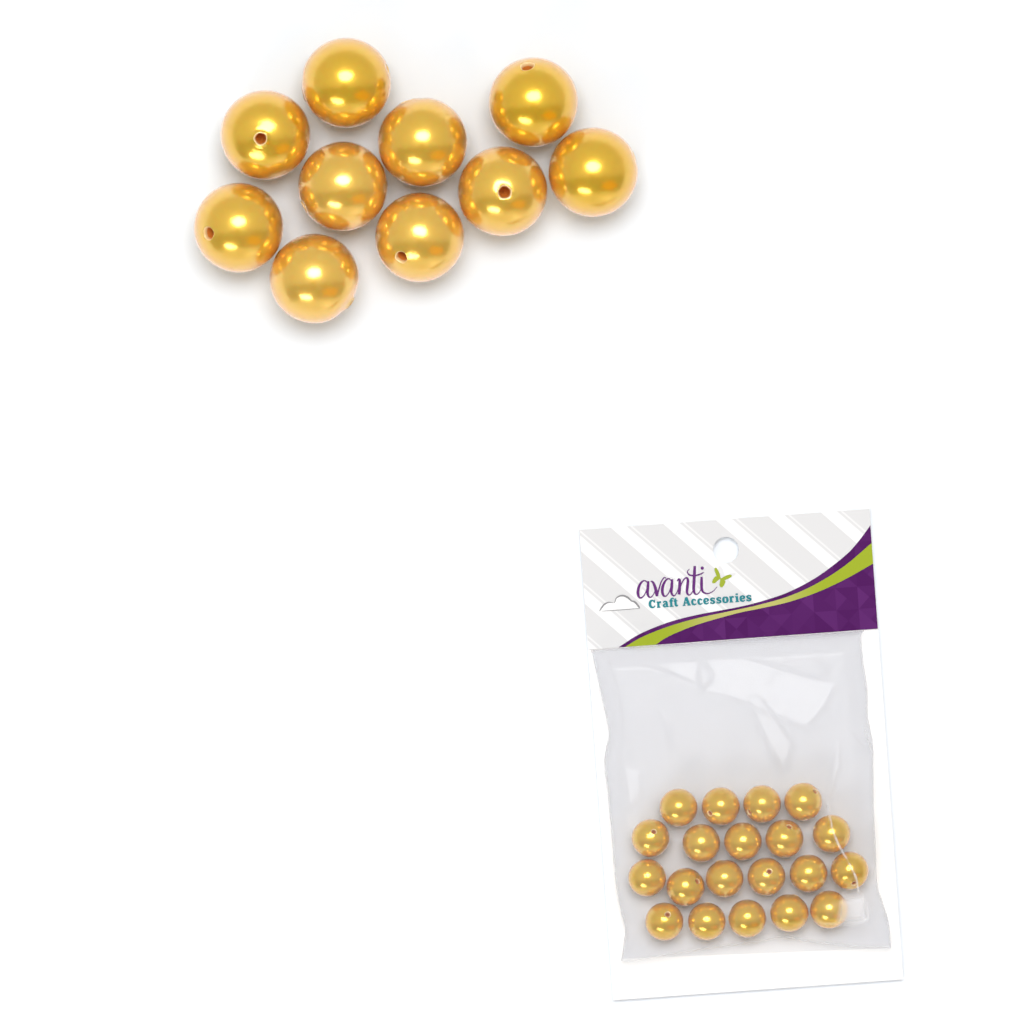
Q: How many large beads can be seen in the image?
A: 10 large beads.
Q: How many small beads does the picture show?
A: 20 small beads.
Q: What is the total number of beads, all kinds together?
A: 30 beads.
